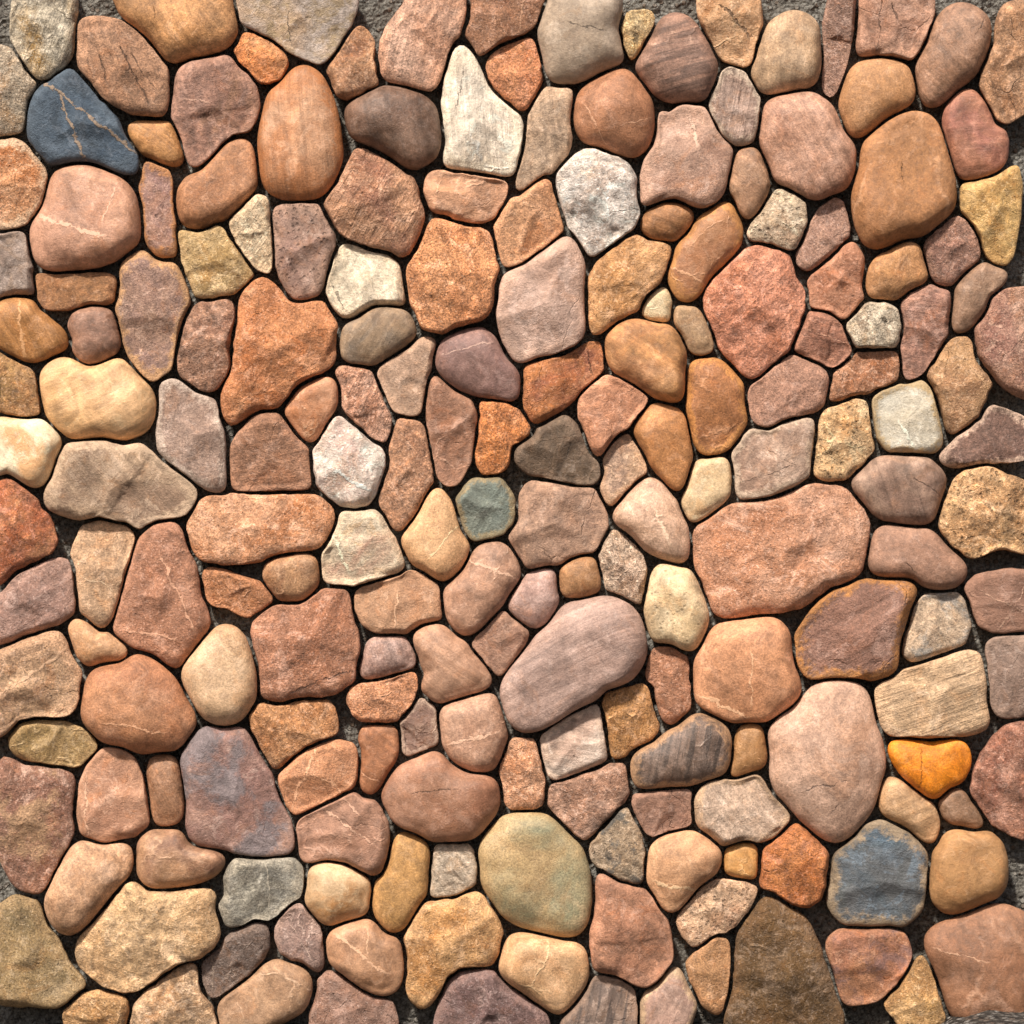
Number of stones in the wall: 200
